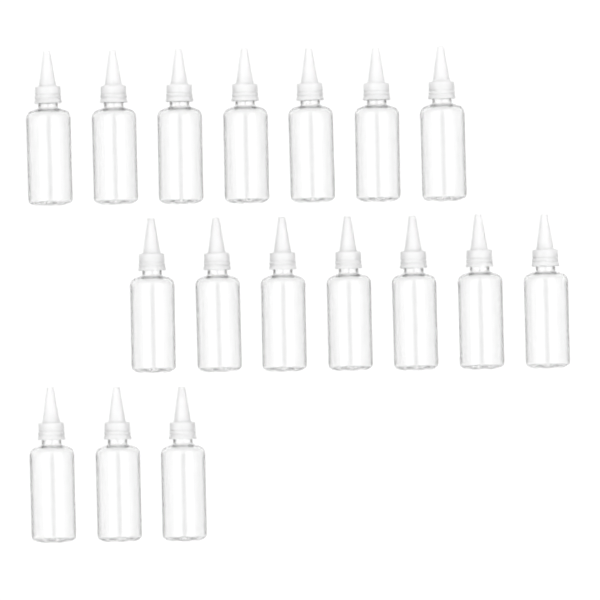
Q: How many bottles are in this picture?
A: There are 17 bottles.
